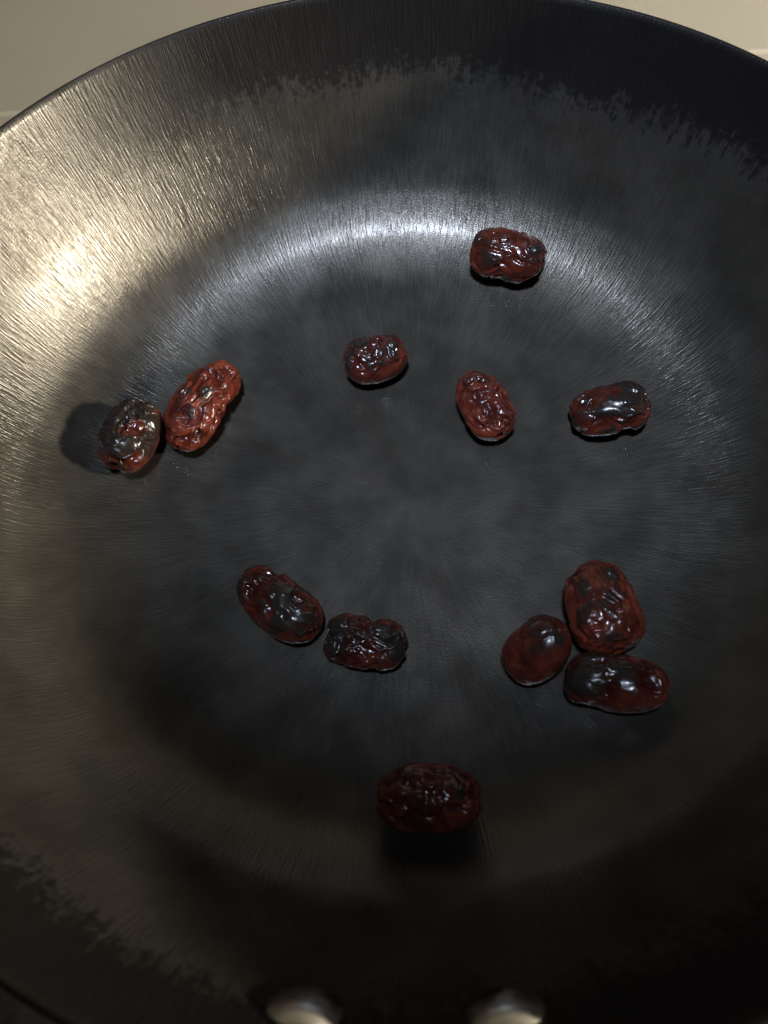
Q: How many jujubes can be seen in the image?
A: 12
